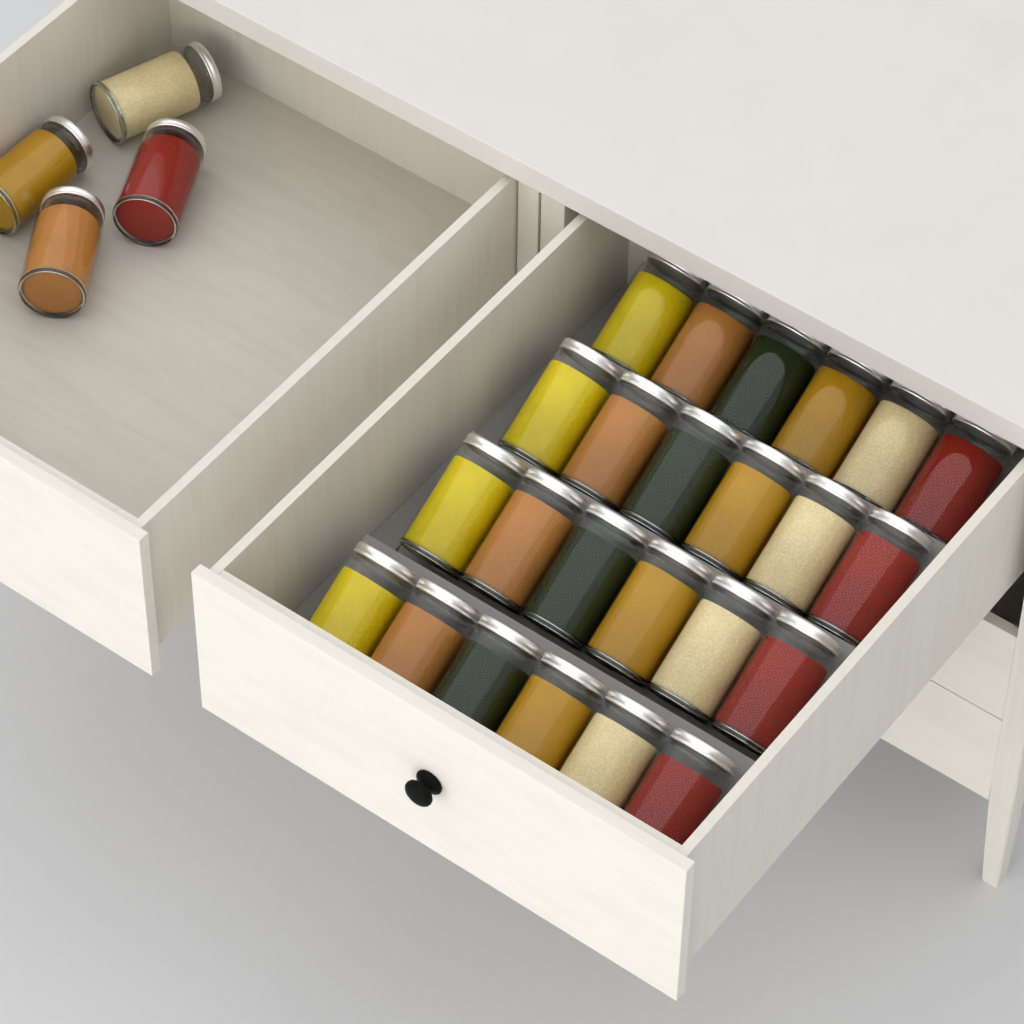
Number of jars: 28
